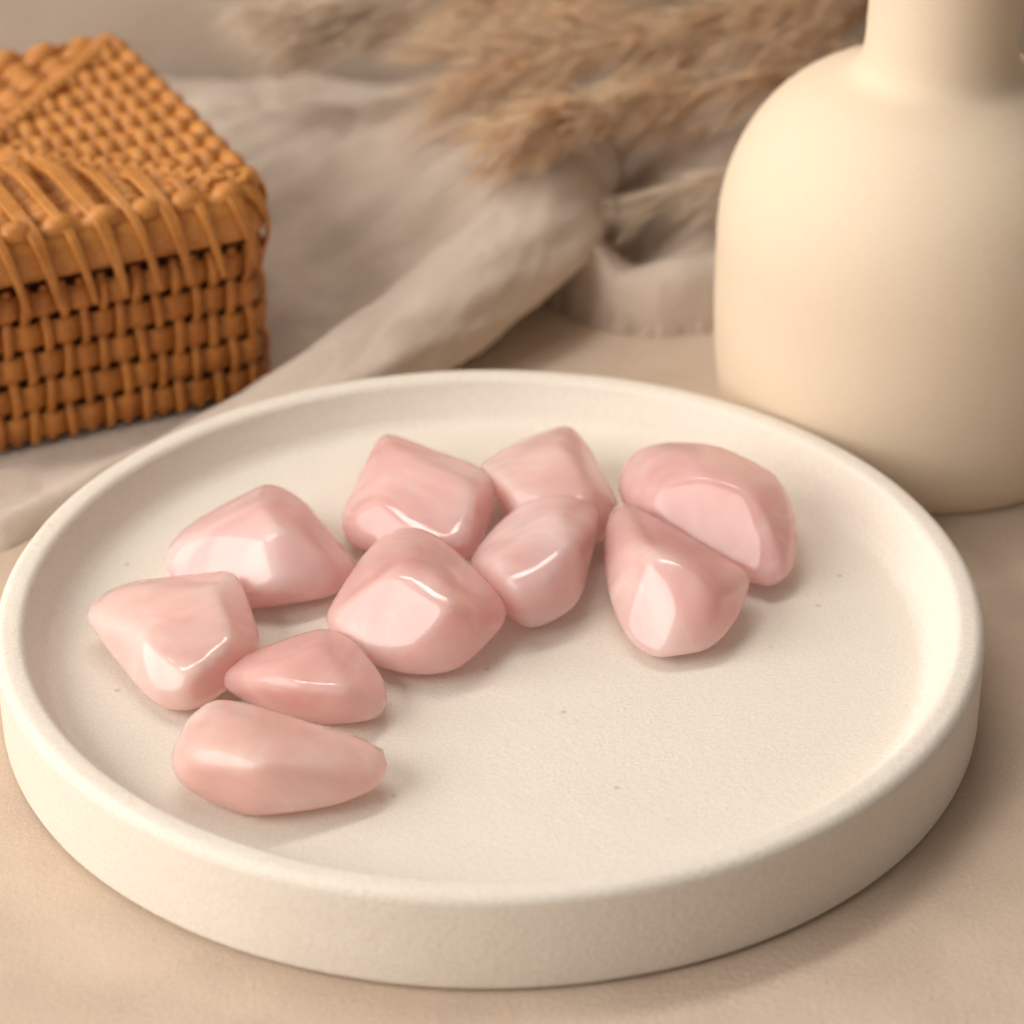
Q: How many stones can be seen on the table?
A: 10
